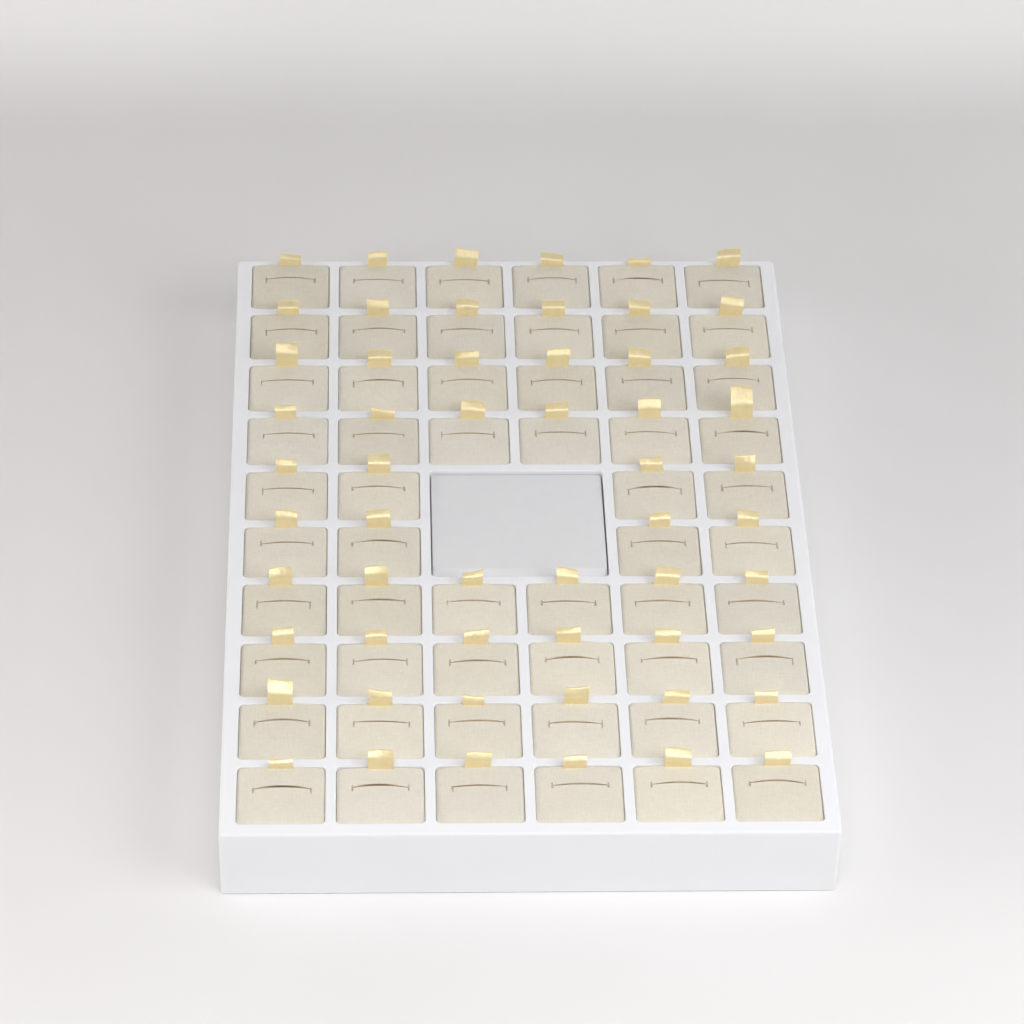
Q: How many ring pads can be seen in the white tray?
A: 56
